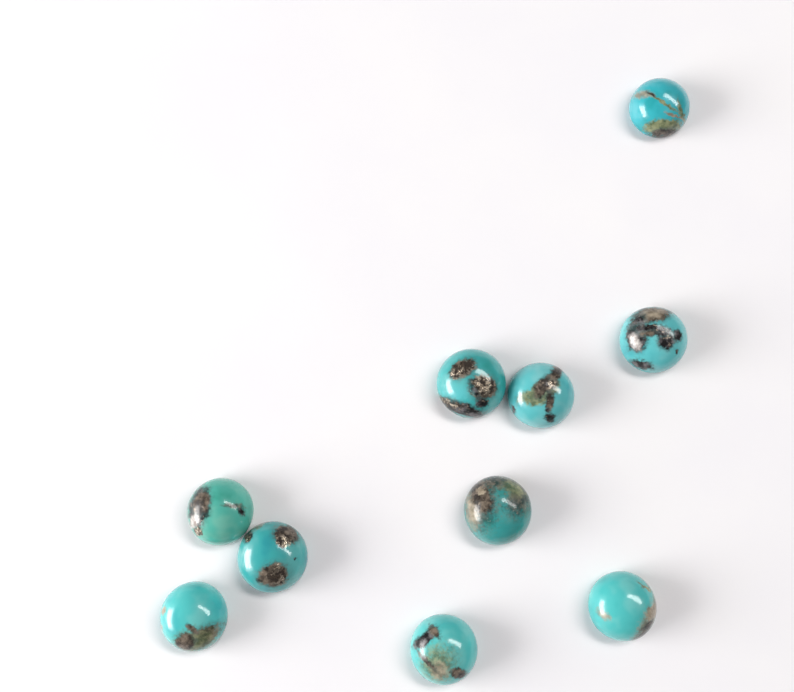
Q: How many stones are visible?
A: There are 10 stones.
